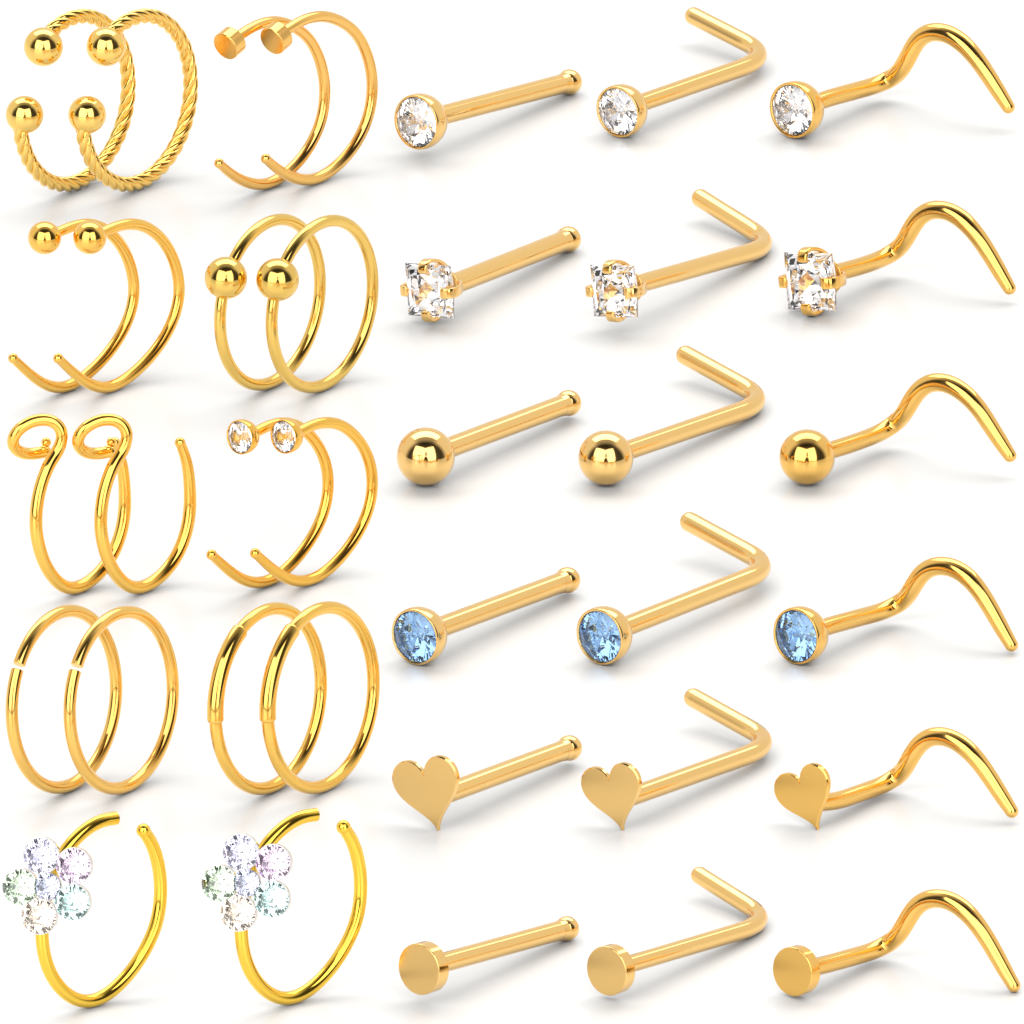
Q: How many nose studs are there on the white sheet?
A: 18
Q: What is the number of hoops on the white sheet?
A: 18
